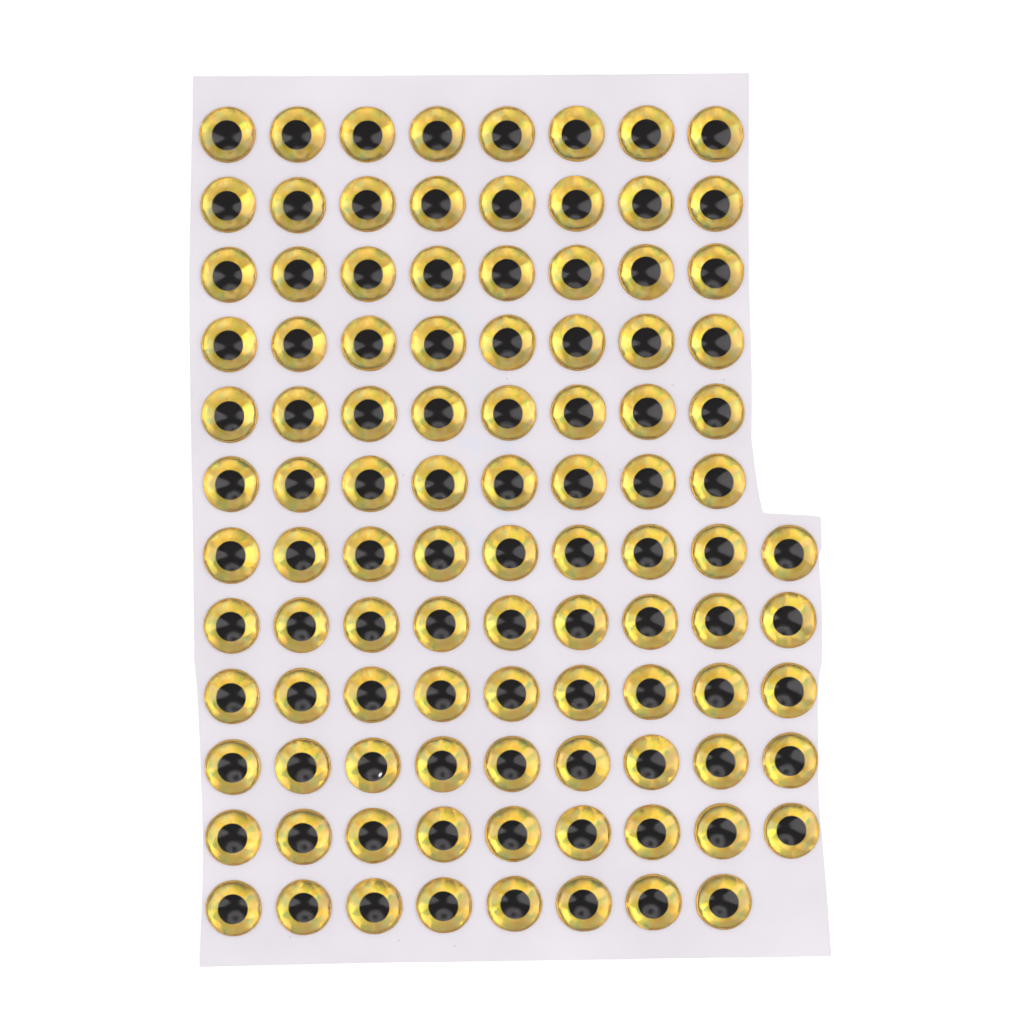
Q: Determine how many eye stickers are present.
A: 101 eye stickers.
